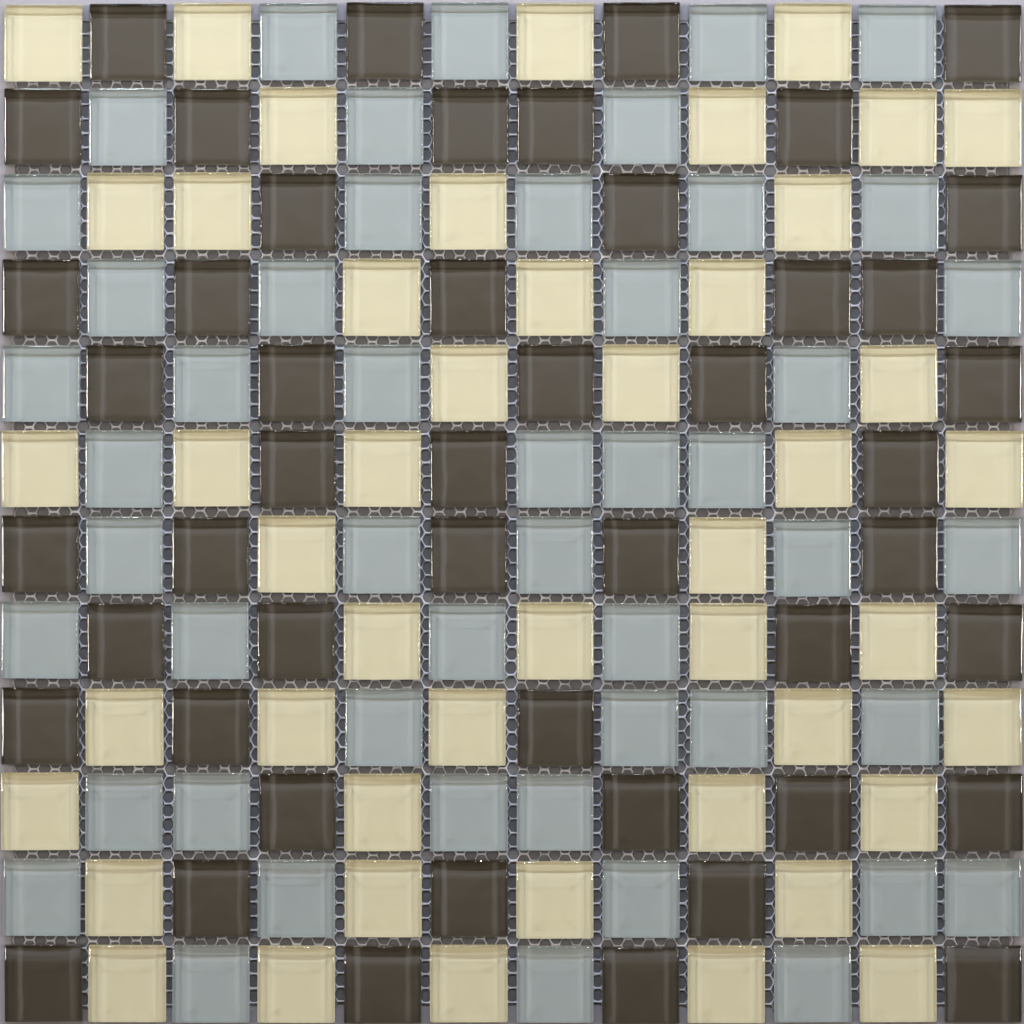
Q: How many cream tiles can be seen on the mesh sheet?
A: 47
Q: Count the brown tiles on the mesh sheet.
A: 48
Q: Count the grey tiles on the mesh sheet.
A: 49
